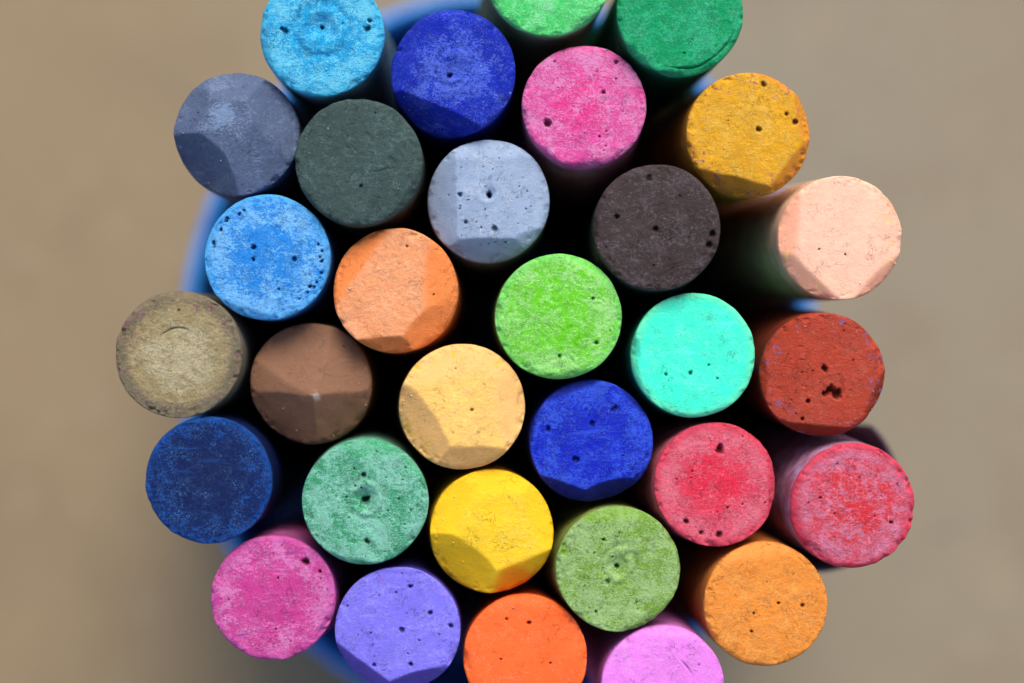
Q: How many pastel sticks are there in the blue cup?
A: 31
